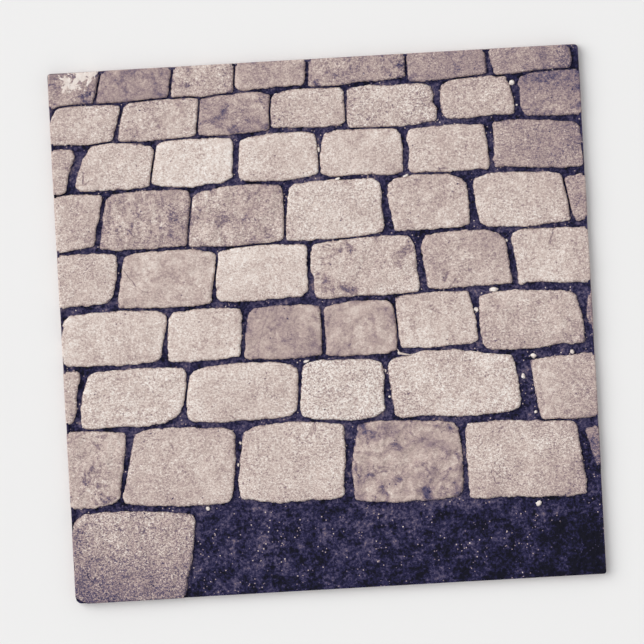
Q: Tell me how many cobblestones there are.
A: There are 54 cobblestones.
